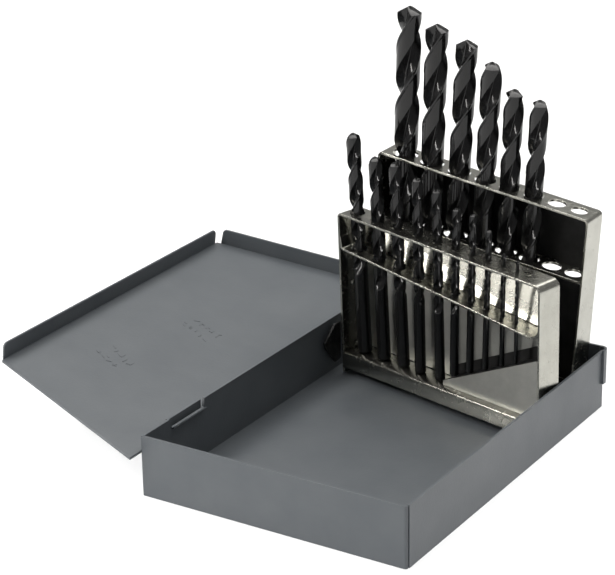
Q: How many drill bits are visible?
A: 16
